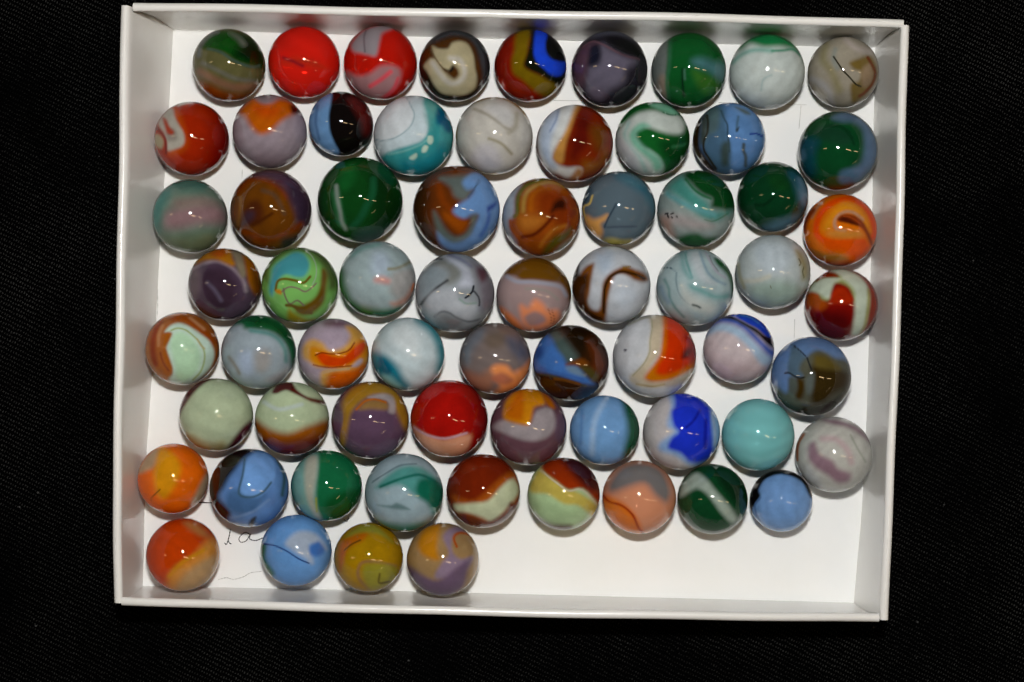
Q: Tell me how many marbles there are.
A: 67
